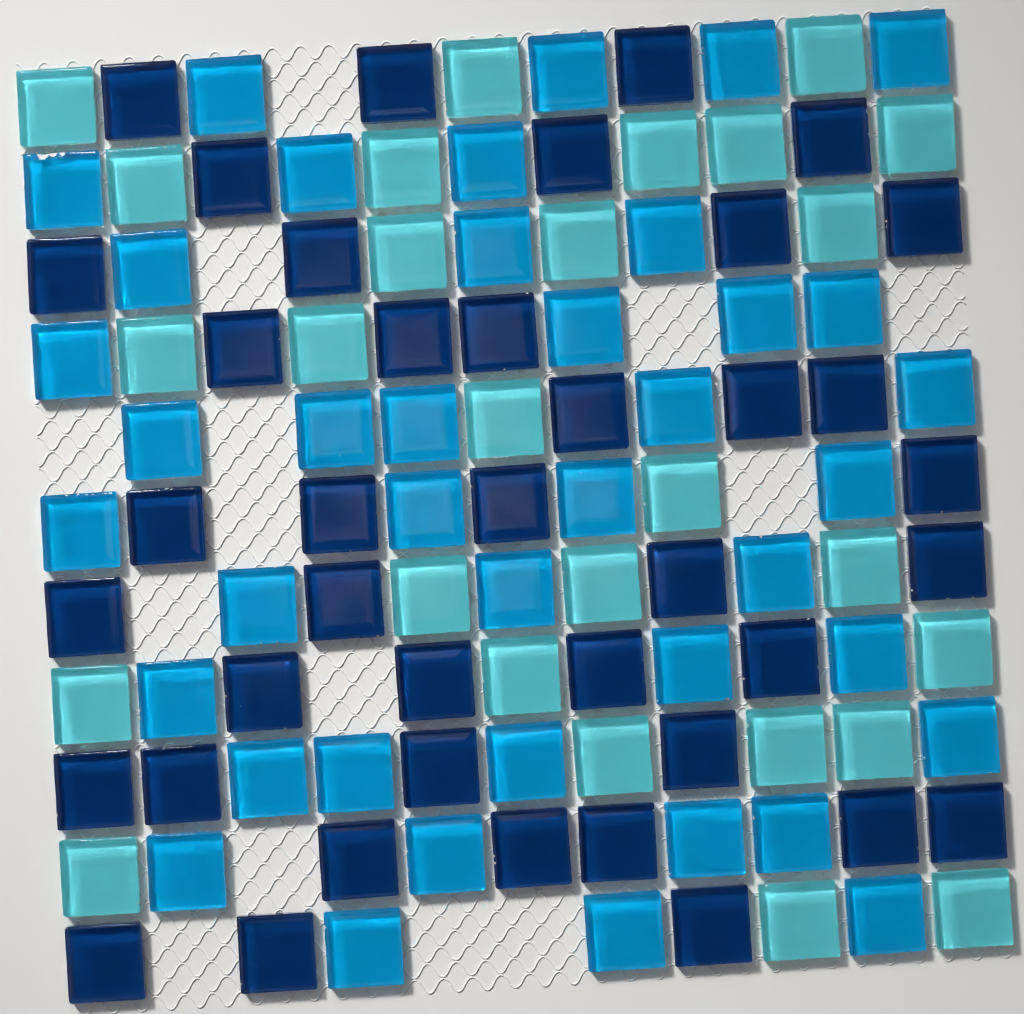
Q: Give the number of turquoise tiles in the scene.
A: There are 27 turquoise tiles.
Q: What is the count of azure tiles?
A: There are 40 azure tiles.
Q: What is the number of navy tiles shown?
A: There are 40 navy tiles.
